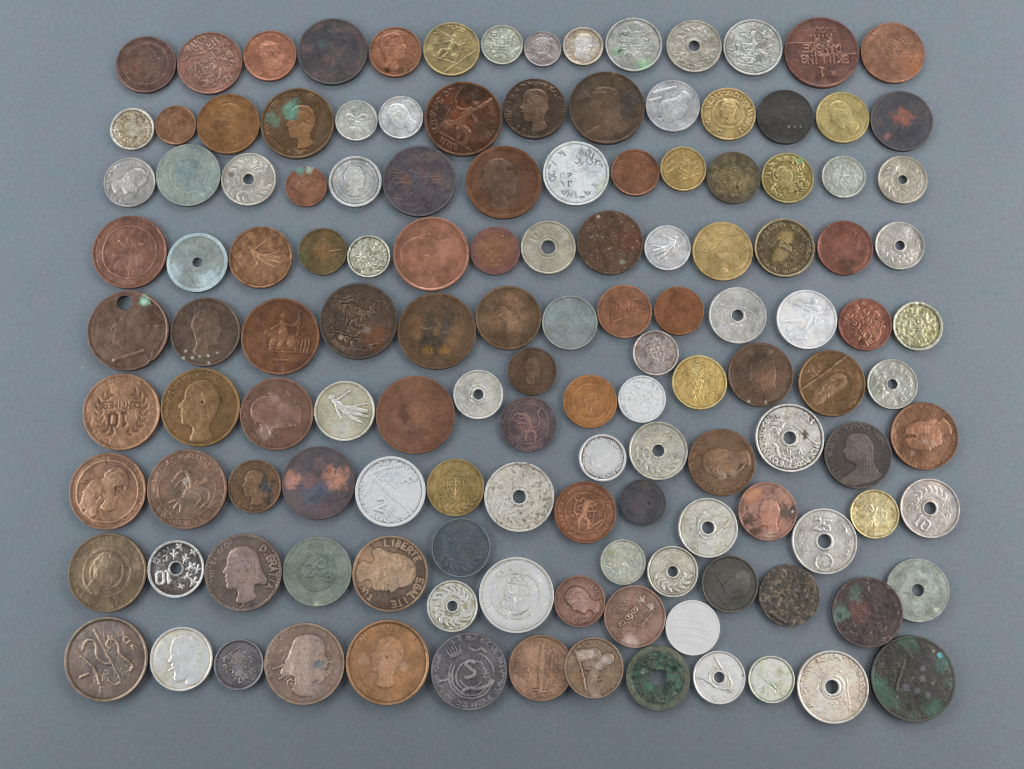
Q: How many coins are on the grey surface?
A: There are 134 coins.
